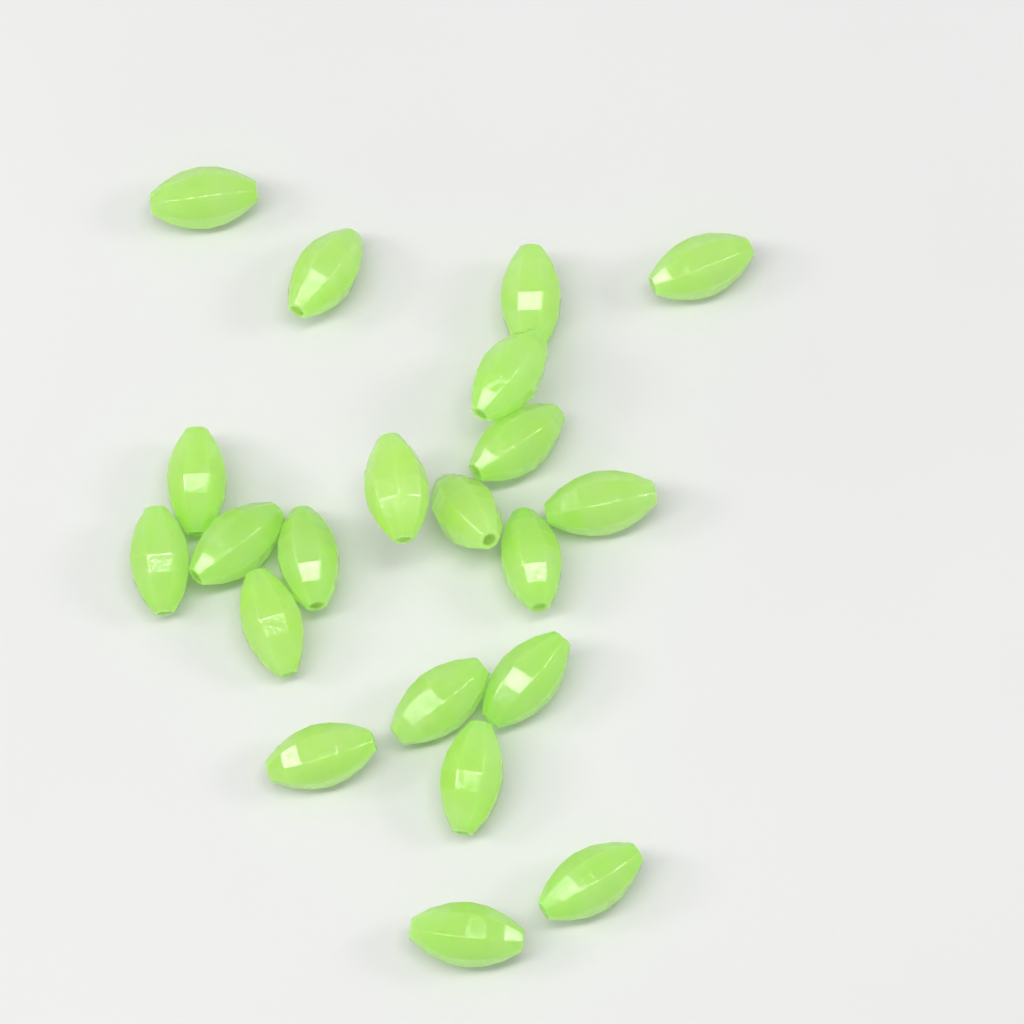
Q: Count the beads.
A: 21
